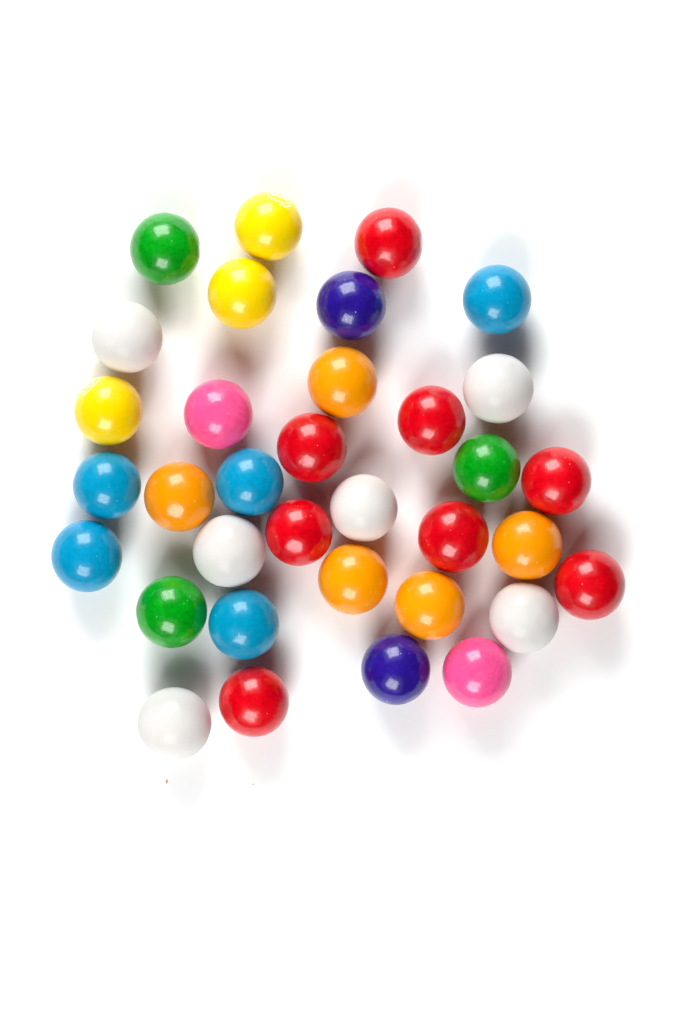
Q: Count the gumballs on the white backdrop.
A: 34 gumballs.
